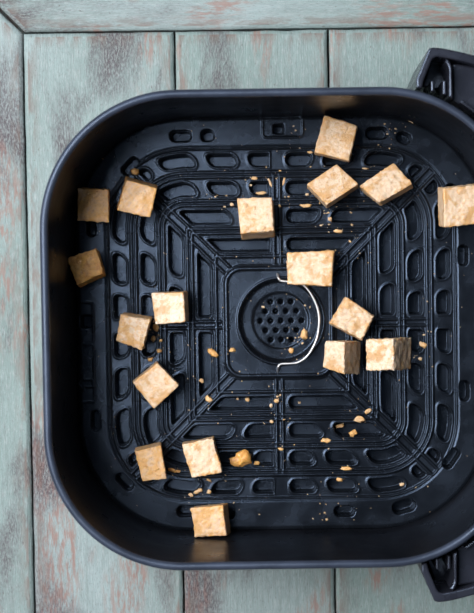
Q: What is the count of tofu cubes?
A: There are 18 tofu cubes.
